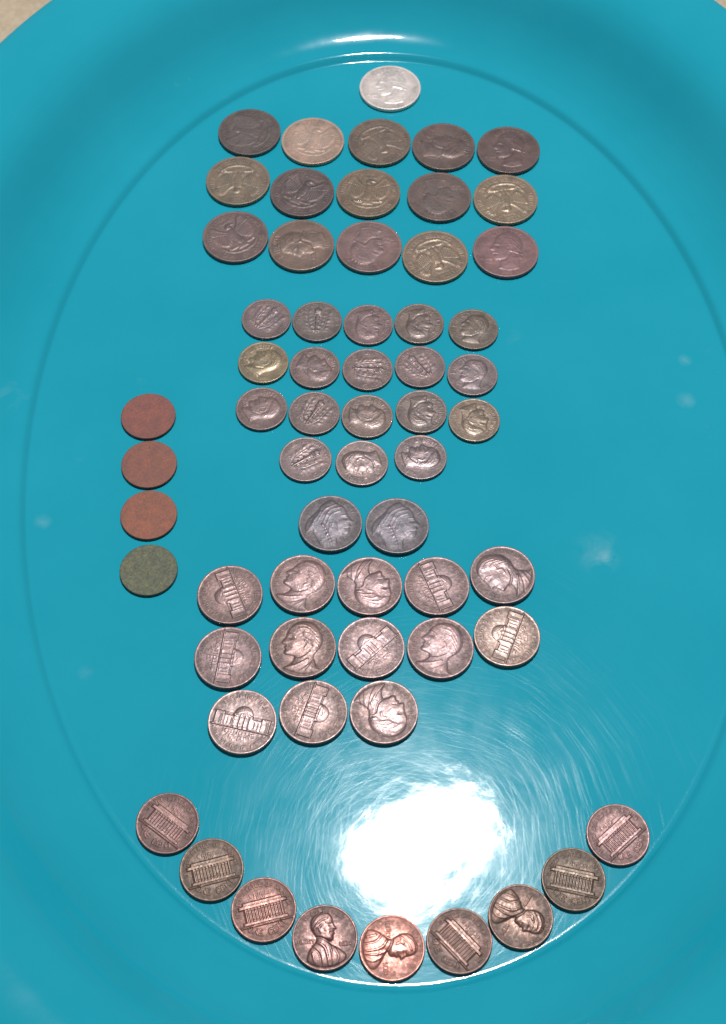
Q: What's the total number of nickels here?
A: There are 15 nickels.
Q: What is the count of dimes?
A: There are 18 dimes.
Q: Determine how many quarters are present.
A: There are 16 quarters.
